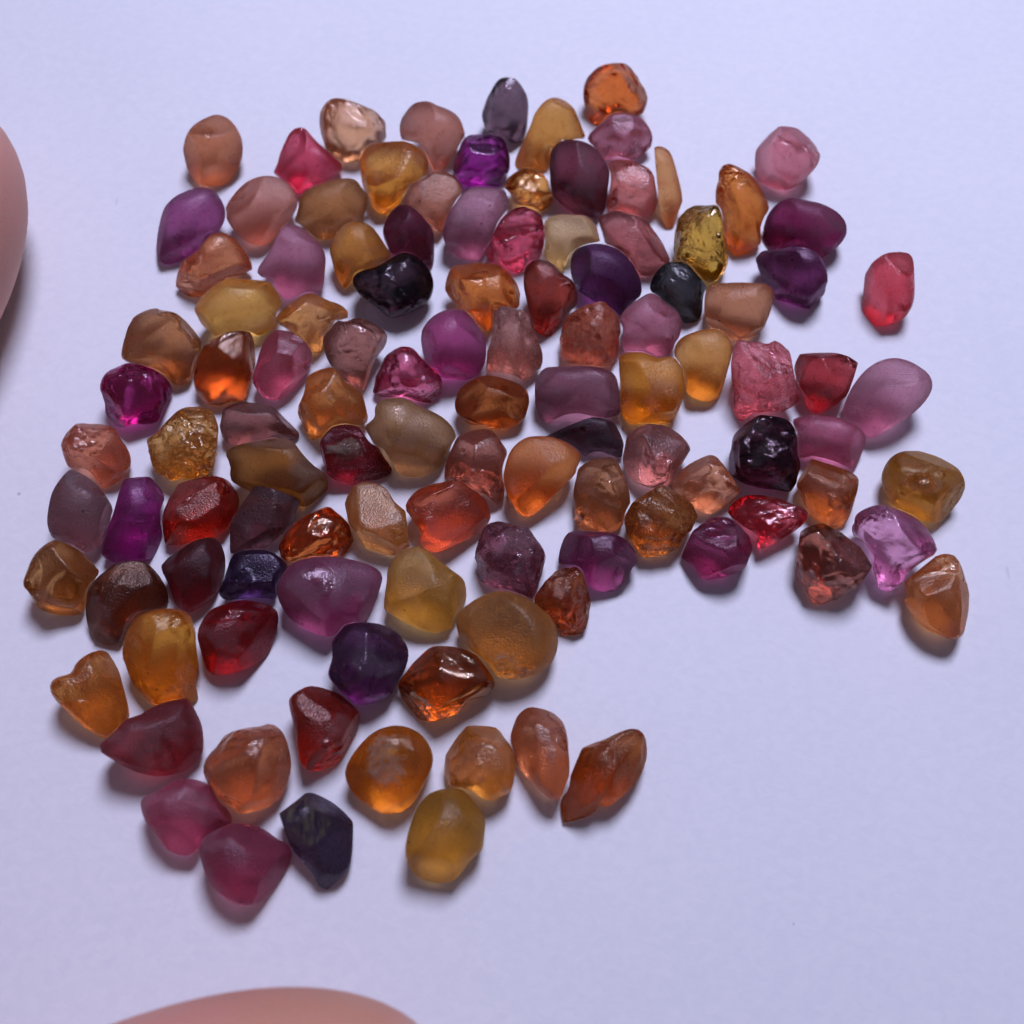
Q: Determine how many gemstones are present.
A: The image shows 113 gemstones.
